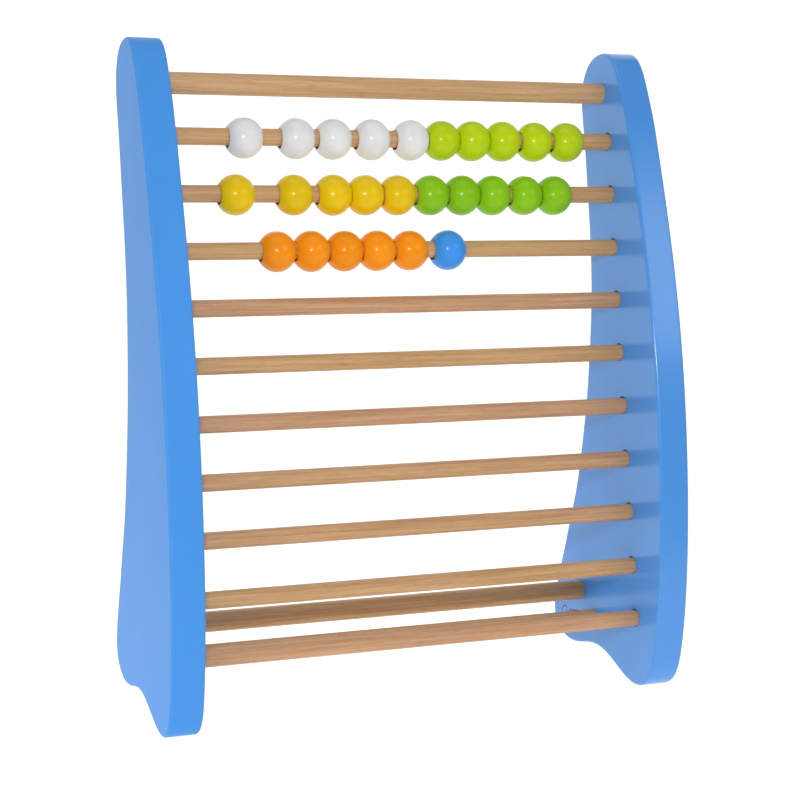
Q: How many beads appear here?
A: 26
